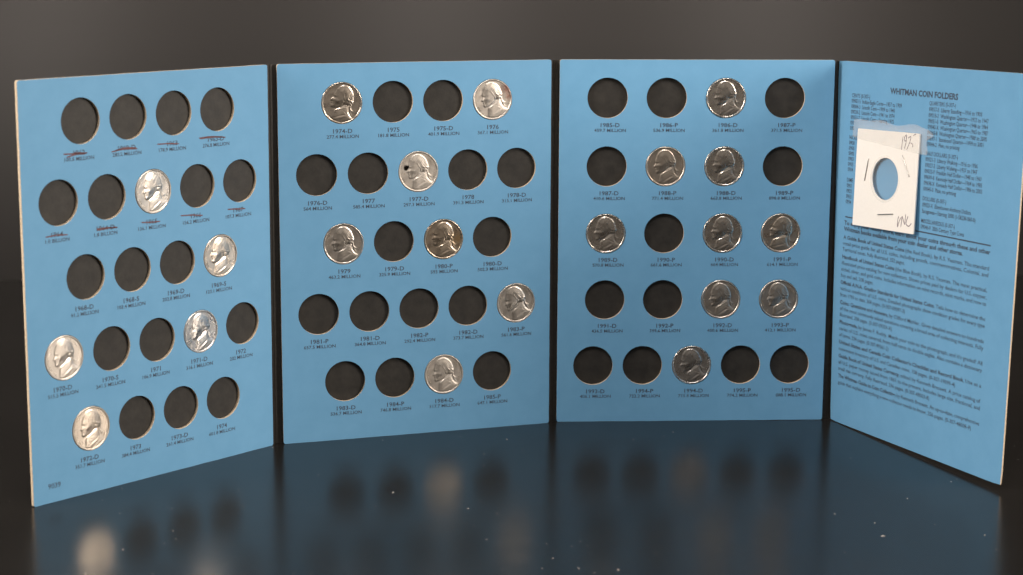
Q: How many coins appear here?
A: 21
